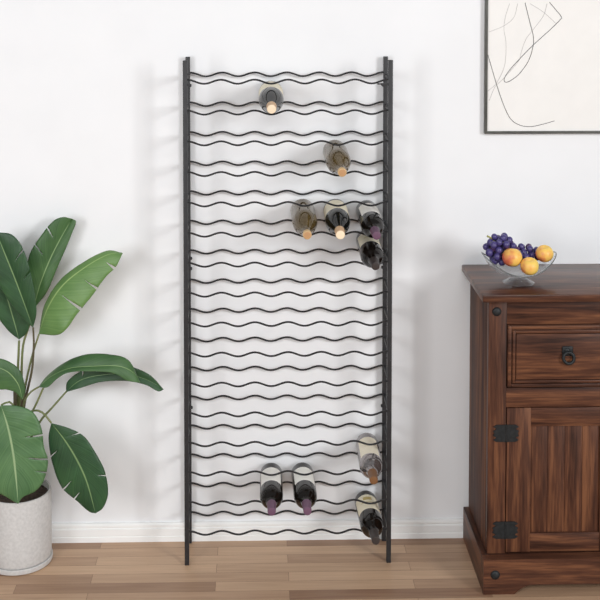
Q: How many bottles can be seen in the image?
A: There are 10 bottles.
